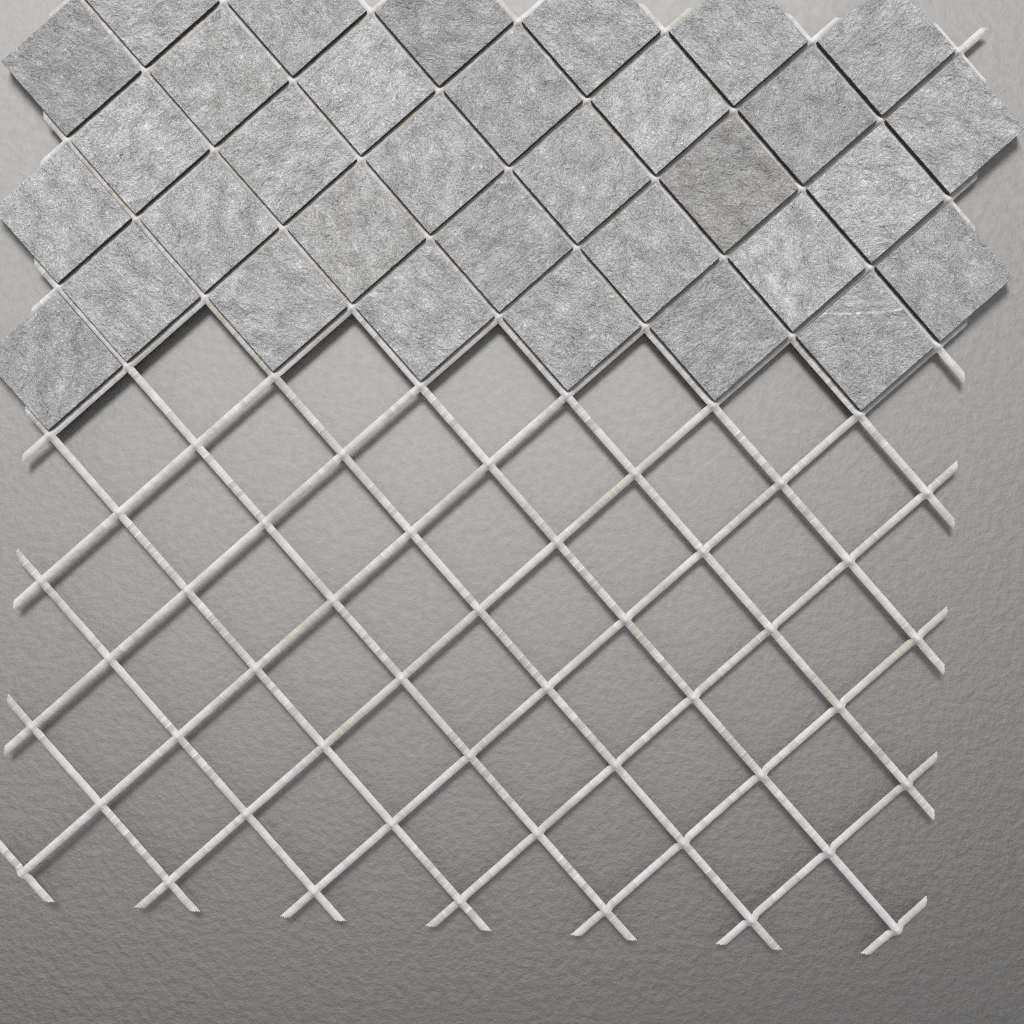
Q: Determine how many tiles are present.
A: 33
